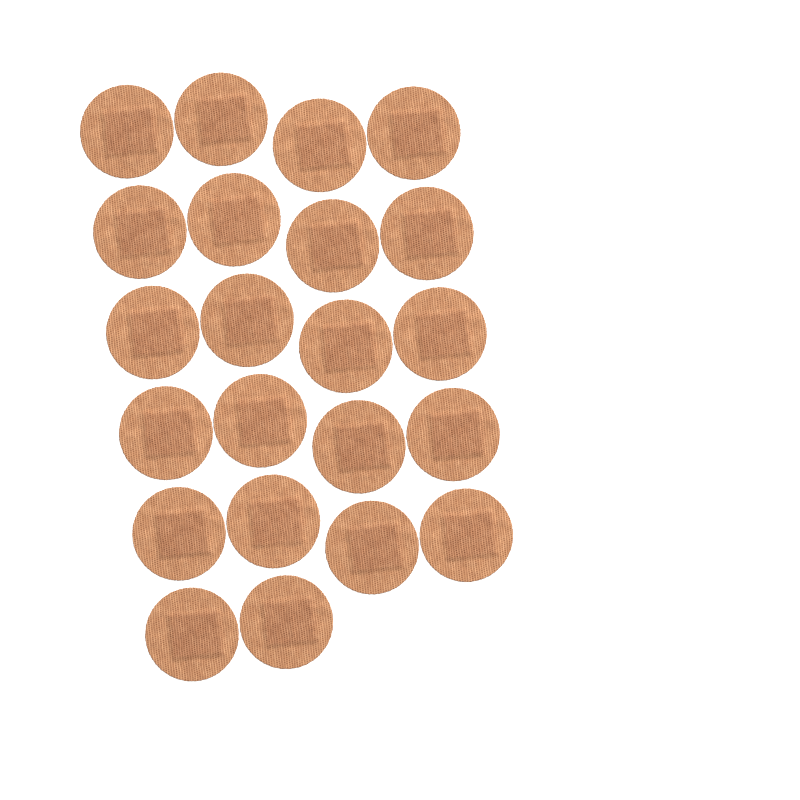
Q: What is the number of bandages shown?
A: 22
